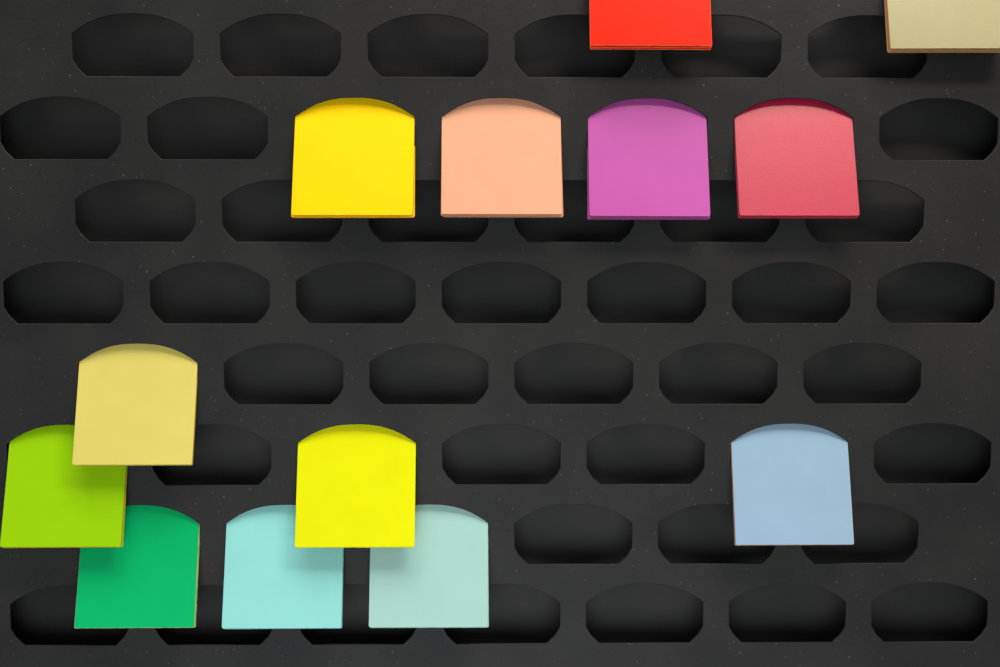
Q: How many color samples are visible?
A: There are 13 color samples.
